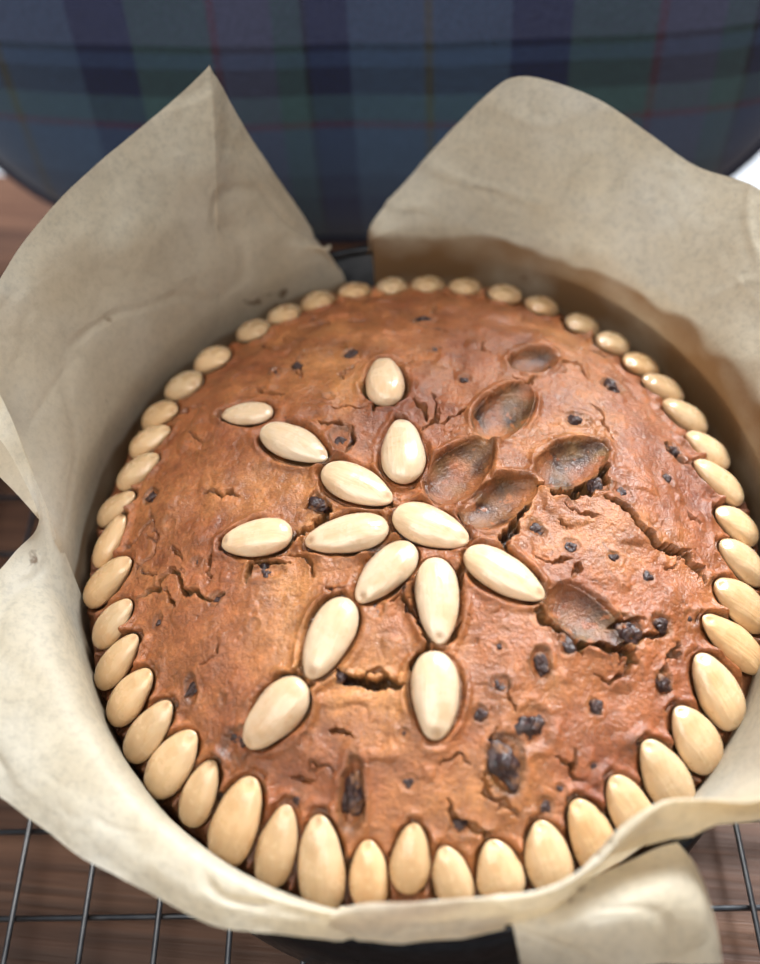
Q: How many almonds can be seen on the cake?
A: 61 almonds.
